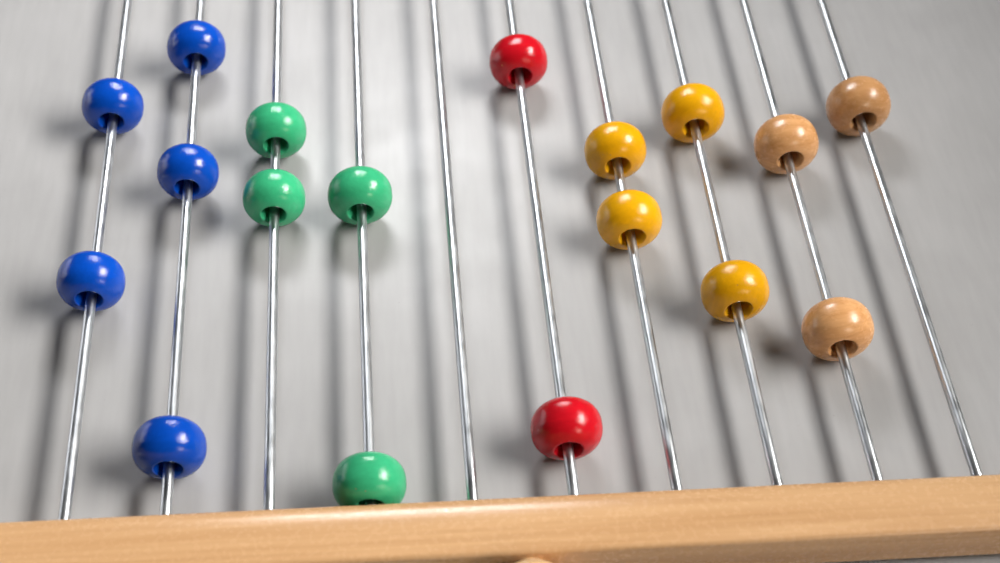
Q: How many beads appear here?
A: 18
